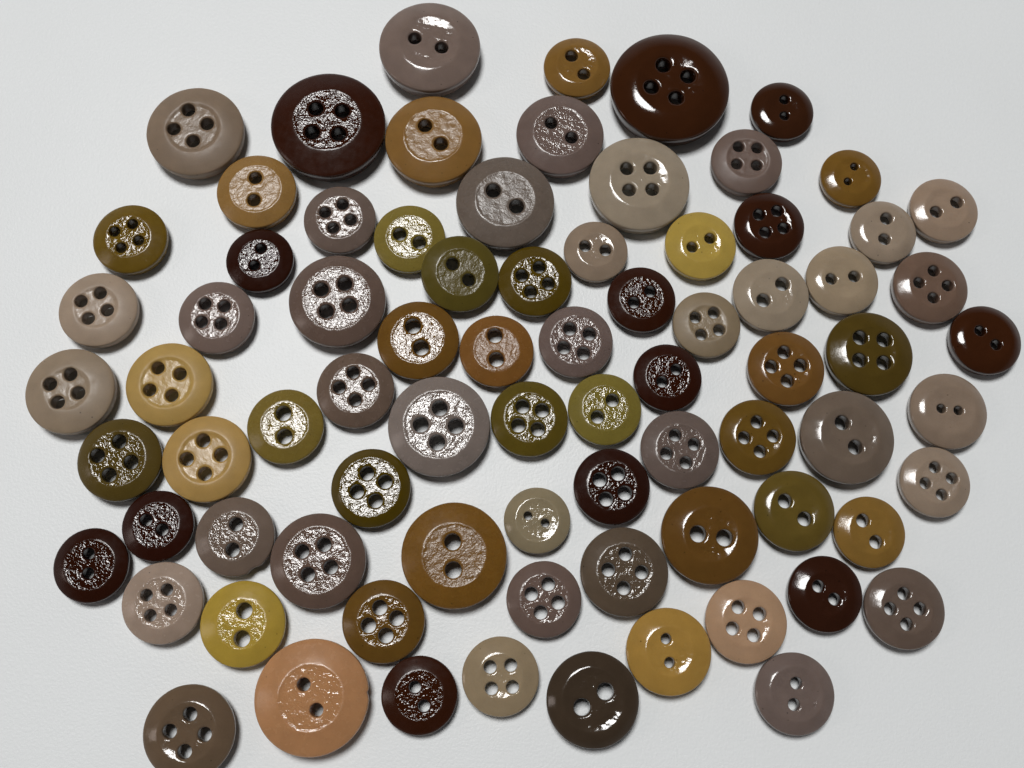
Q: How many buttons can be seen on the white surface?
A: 79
